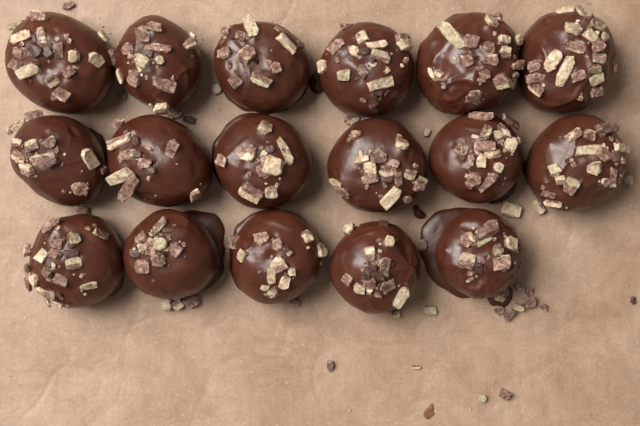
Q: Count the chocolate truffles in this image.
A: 17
